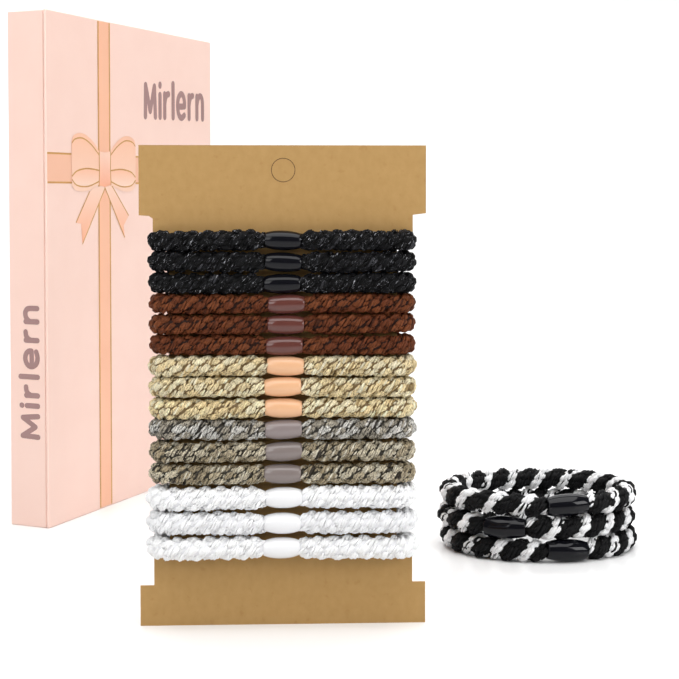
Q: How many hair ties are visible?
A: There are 18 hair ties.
